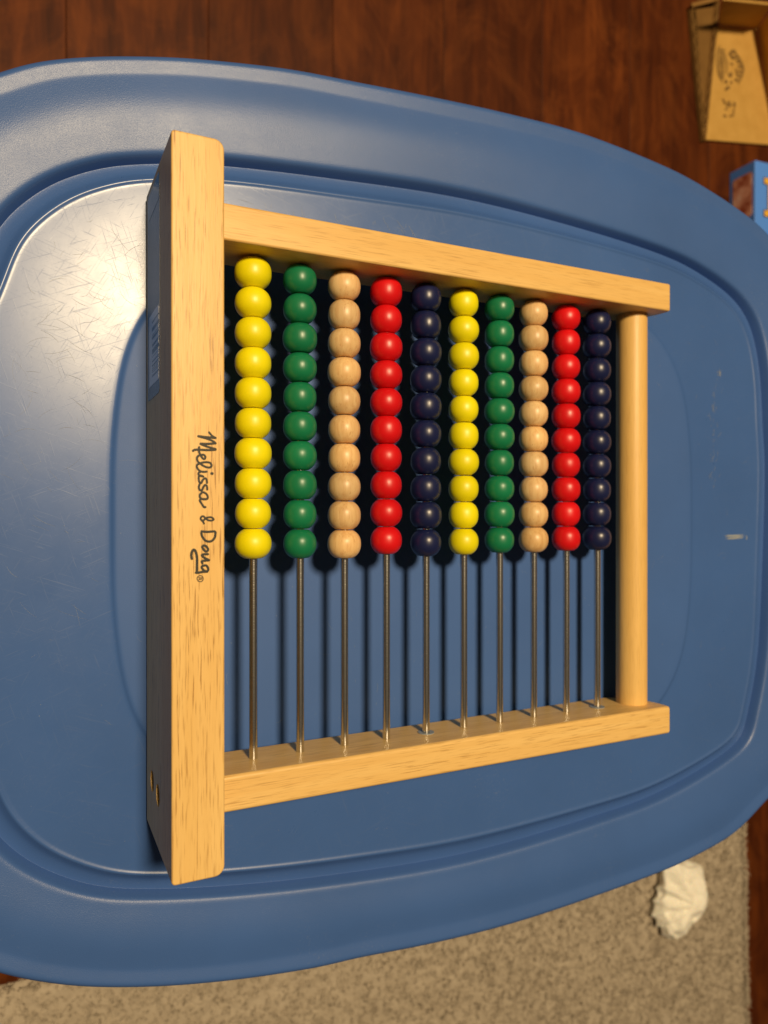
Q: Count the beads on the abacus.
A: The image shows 100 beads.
